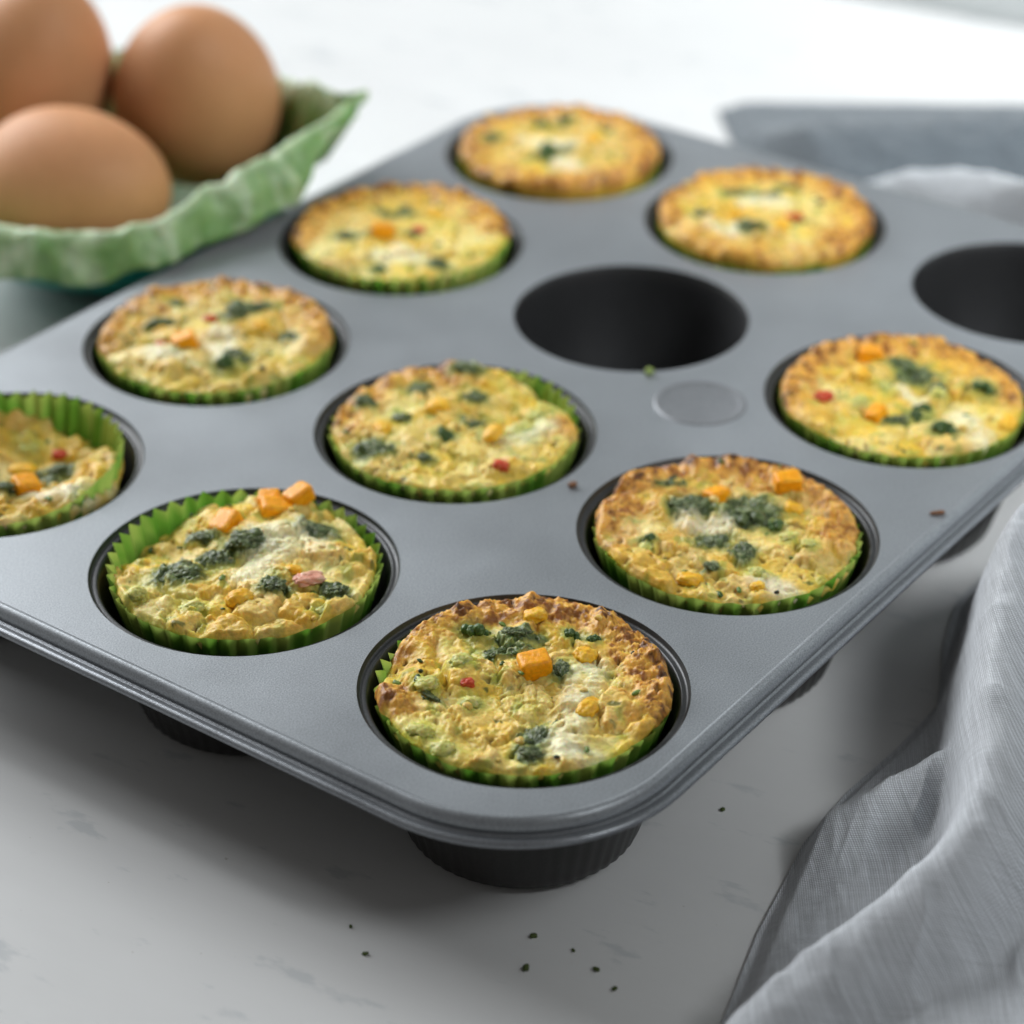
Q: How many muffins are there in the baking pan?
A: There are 10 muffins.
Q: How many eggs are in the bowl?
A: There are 3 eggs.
